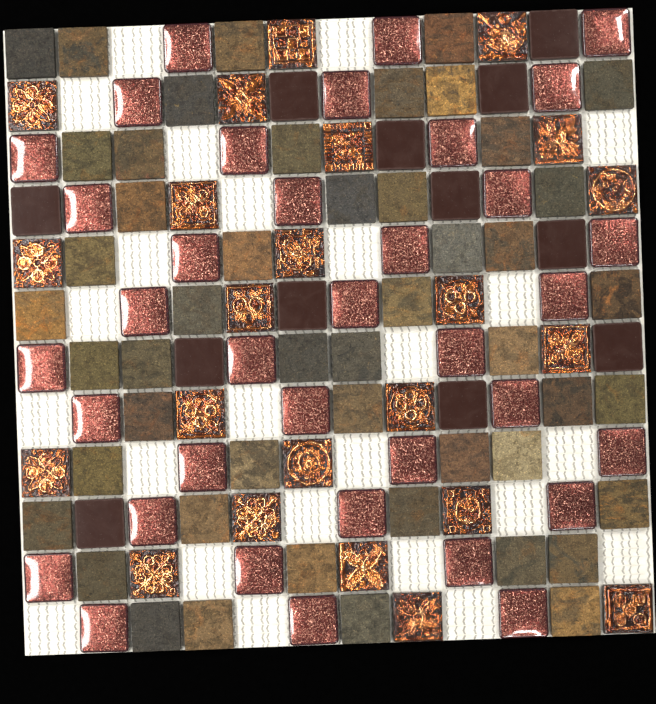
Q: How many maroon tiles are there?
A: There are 12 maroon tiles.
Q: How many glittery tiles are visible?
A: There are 36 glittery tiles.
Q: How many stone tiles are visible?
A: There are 49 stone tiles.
